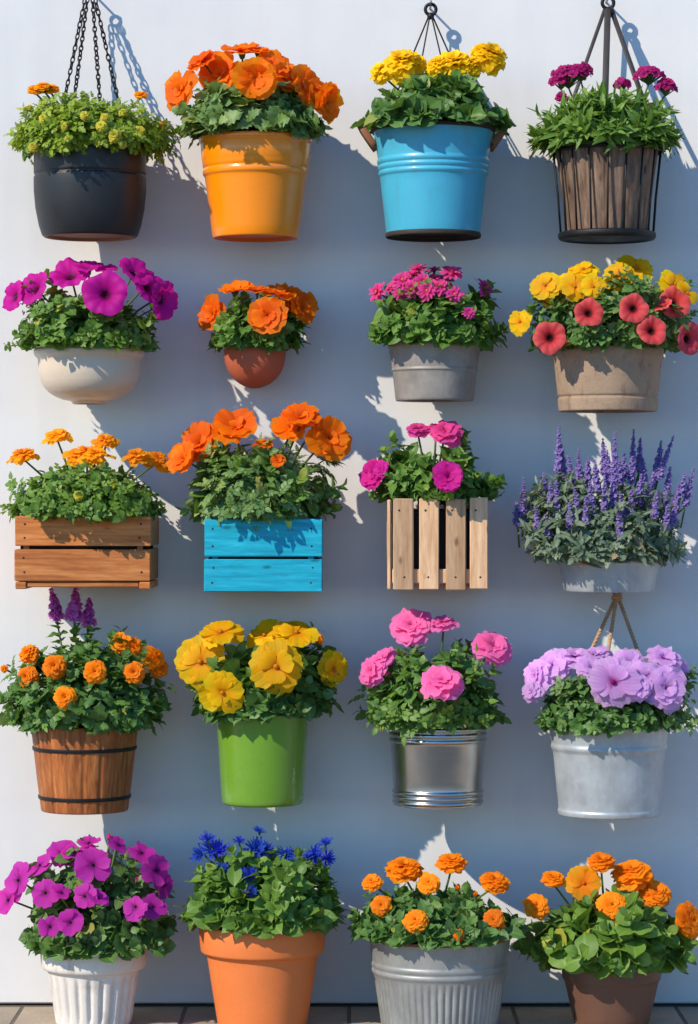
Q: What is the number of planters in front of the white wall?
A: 20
